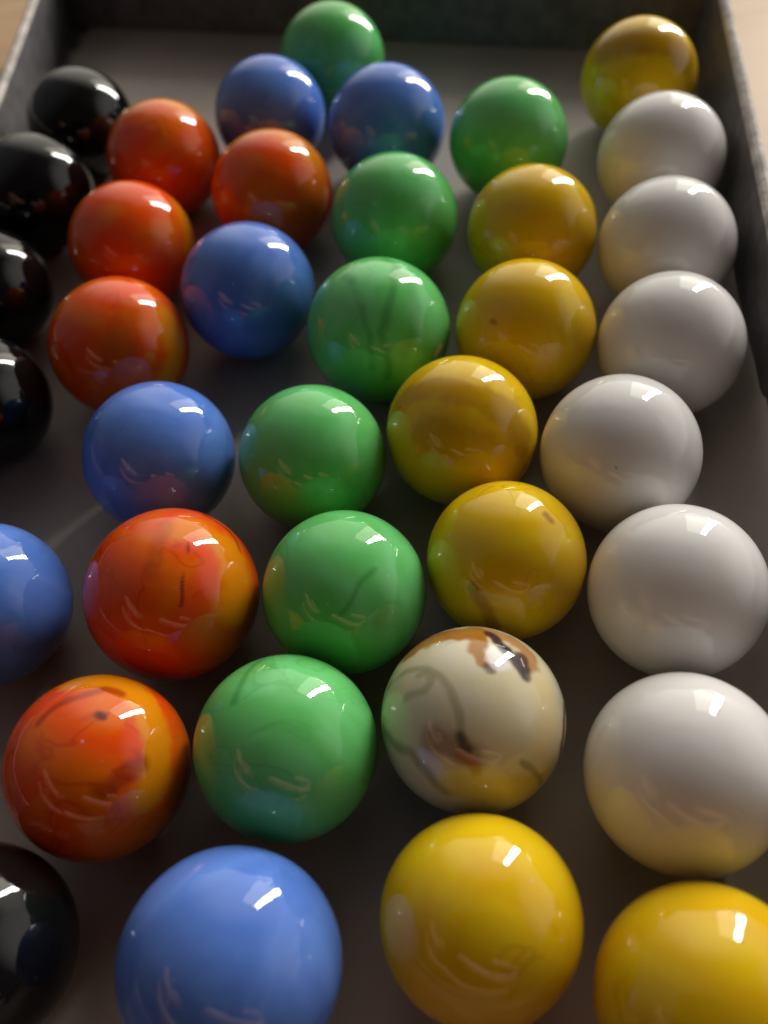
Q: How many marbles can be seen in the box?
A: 38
